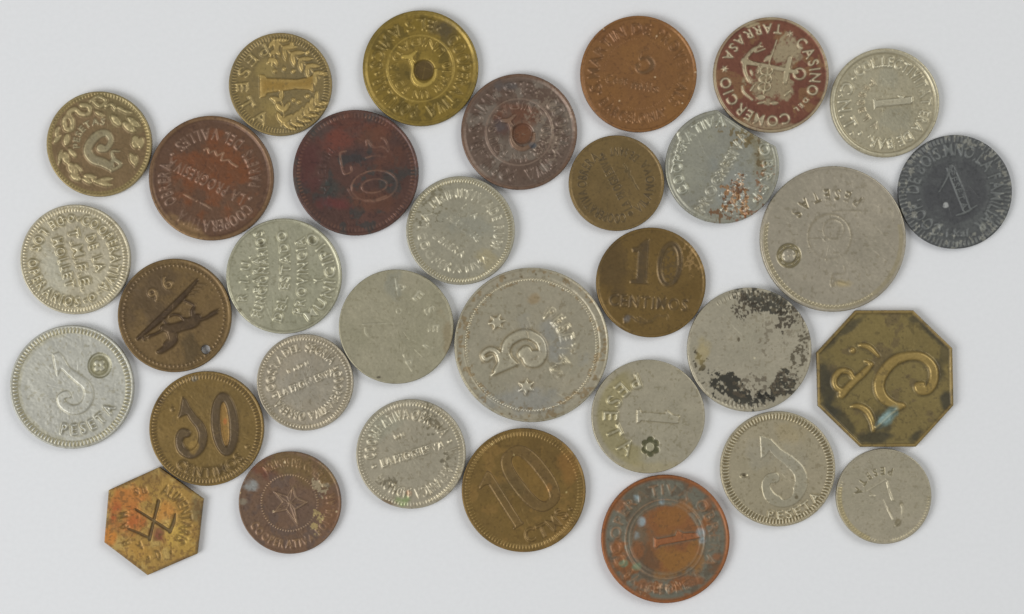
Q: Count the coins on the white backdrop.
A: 33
